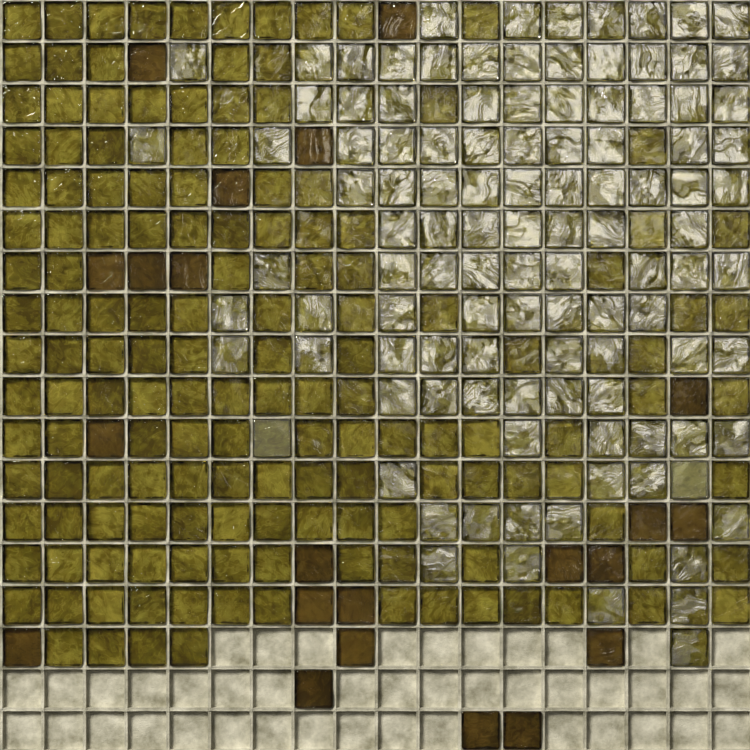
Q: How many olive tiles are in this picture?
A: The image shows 149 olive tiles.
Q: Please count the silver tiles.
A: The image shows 110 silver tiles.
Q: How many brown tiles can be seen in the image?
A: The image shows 22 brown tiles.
